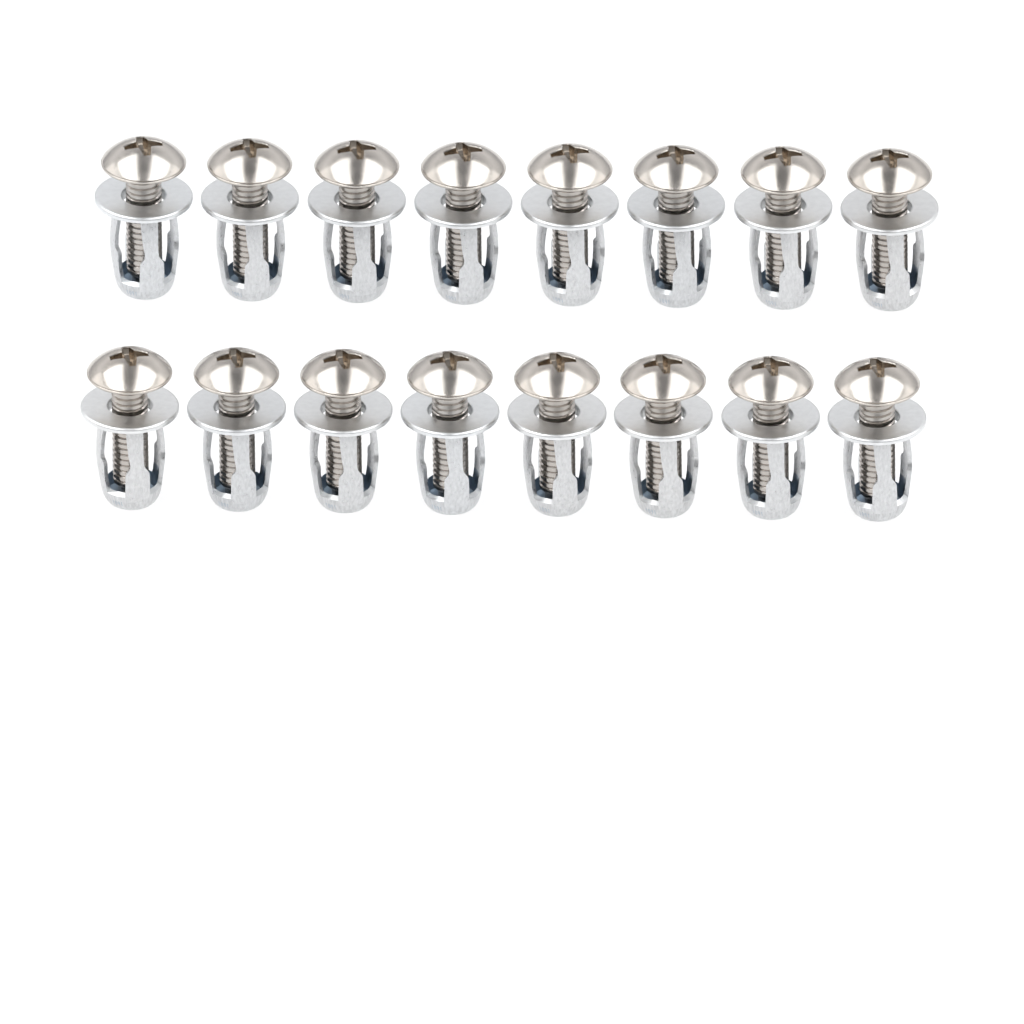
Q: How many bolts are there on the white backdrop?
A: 16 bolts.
